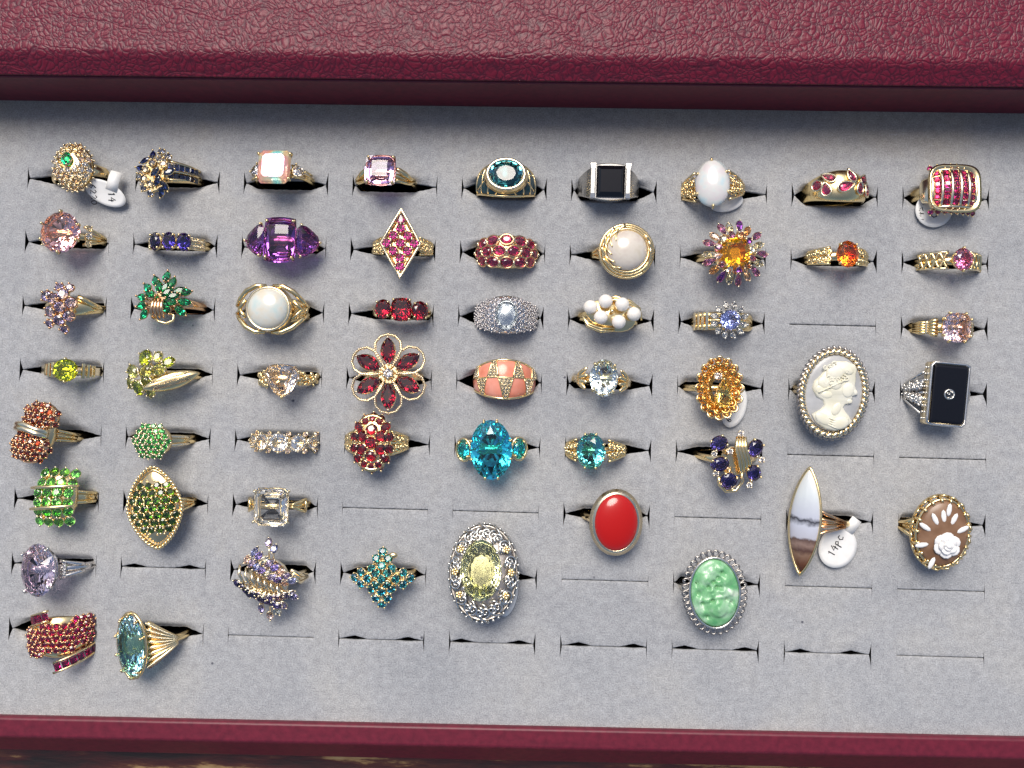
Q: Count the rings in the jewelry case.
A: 55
